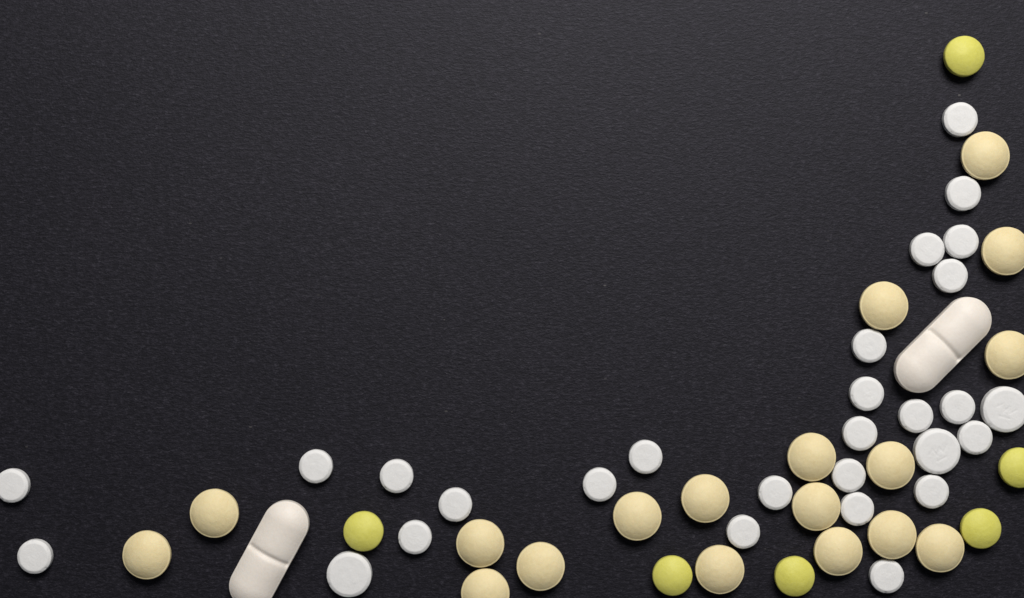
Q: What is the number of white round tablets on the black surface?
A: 28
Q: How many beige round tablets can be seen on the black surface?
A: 18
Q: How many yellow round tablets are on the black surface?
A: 6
